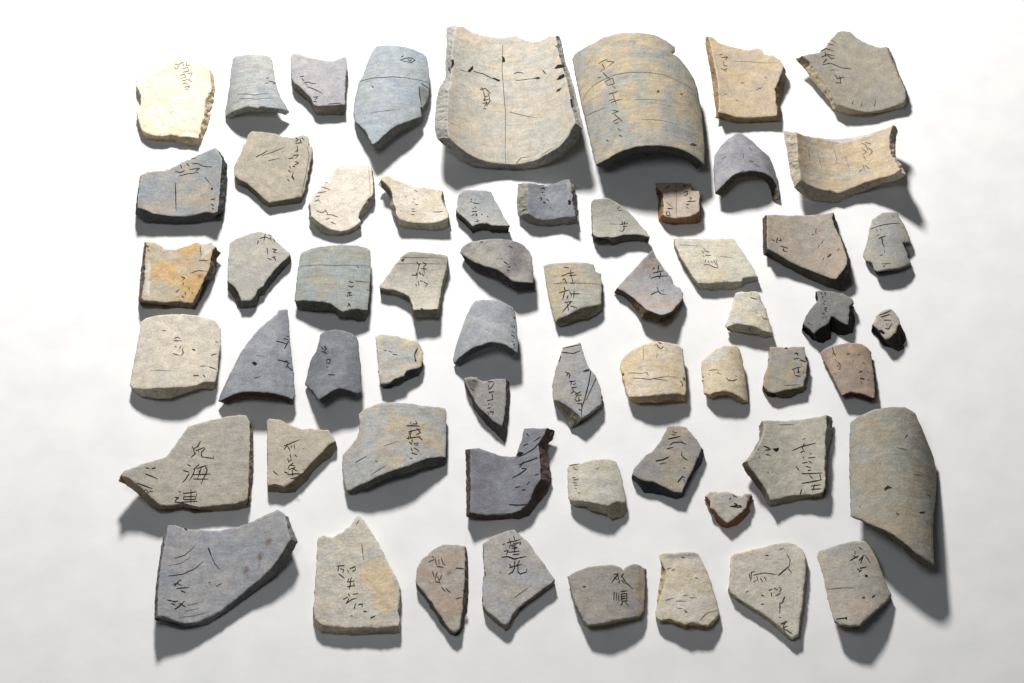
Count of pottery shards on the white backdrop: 59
